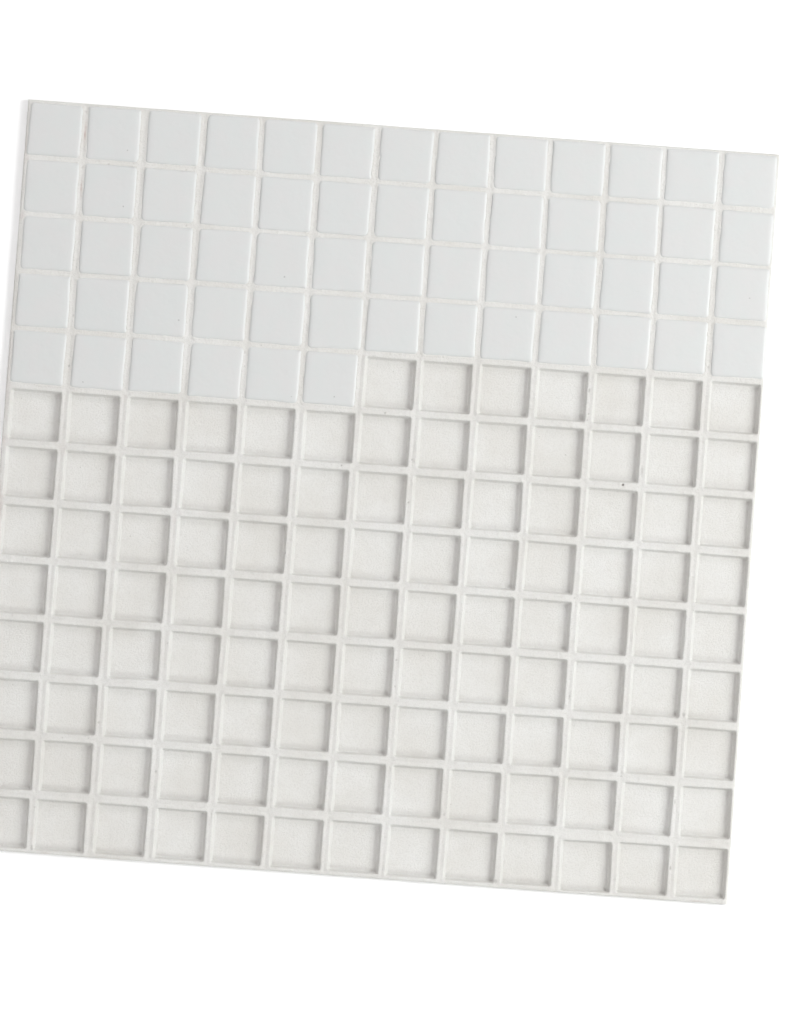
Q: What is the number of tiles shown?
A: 58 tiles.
